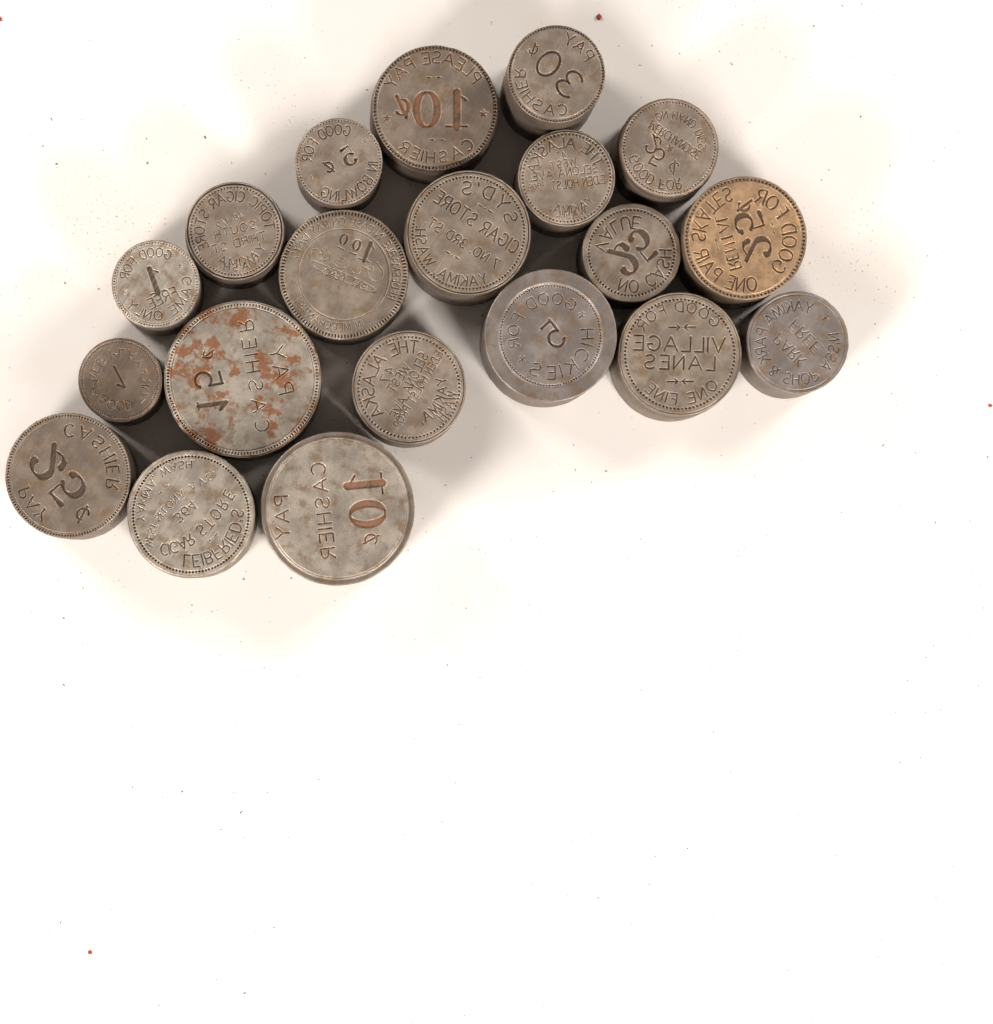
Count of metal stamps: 20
